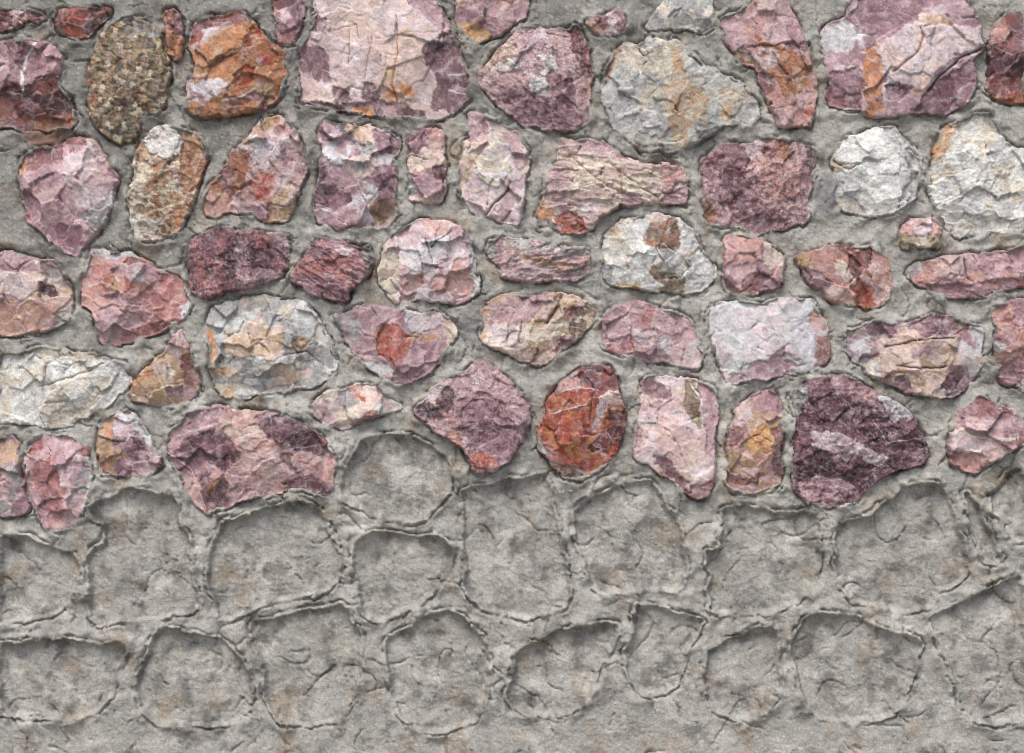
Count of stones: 57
